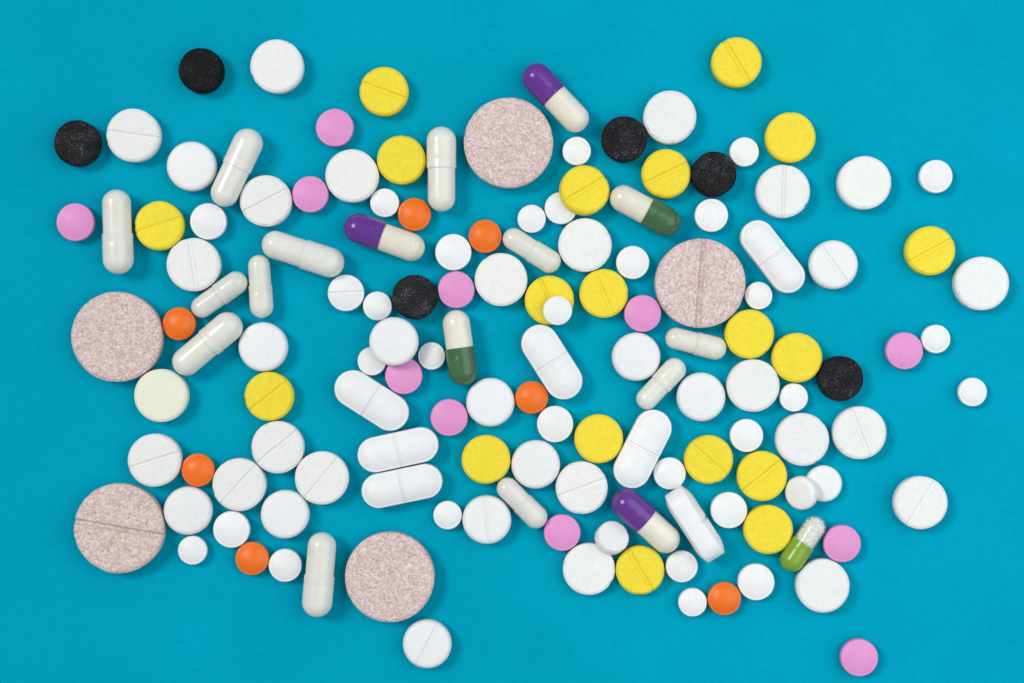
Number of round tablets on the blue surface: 116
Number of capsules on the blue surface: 18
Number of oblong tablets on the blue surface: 7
